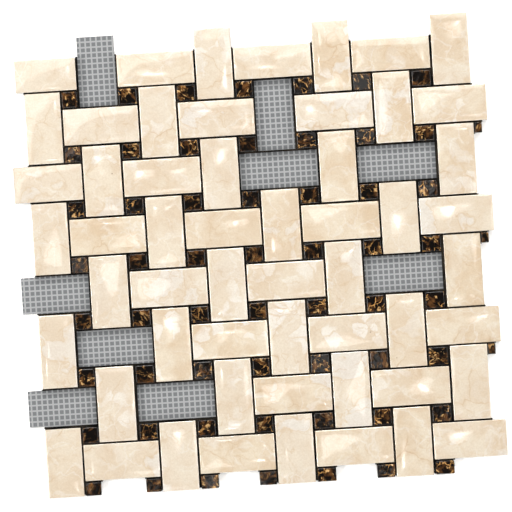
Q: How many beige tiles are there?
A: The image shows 55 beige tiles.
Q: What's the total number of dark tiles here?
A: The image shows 59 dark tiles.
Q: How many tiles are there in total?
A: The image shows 114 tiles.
